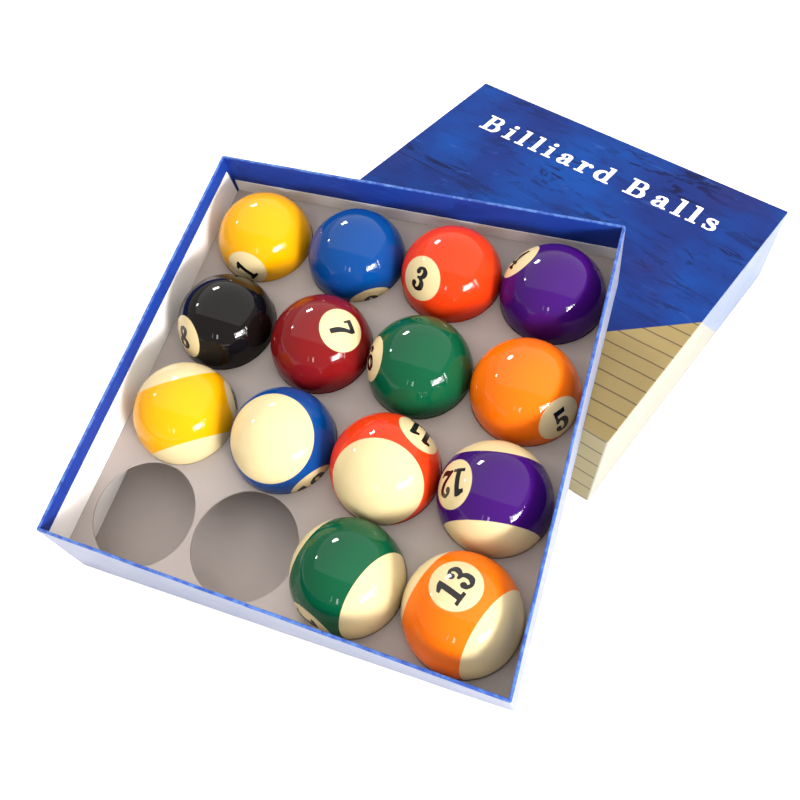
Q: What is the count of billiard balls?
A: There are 14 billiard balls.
